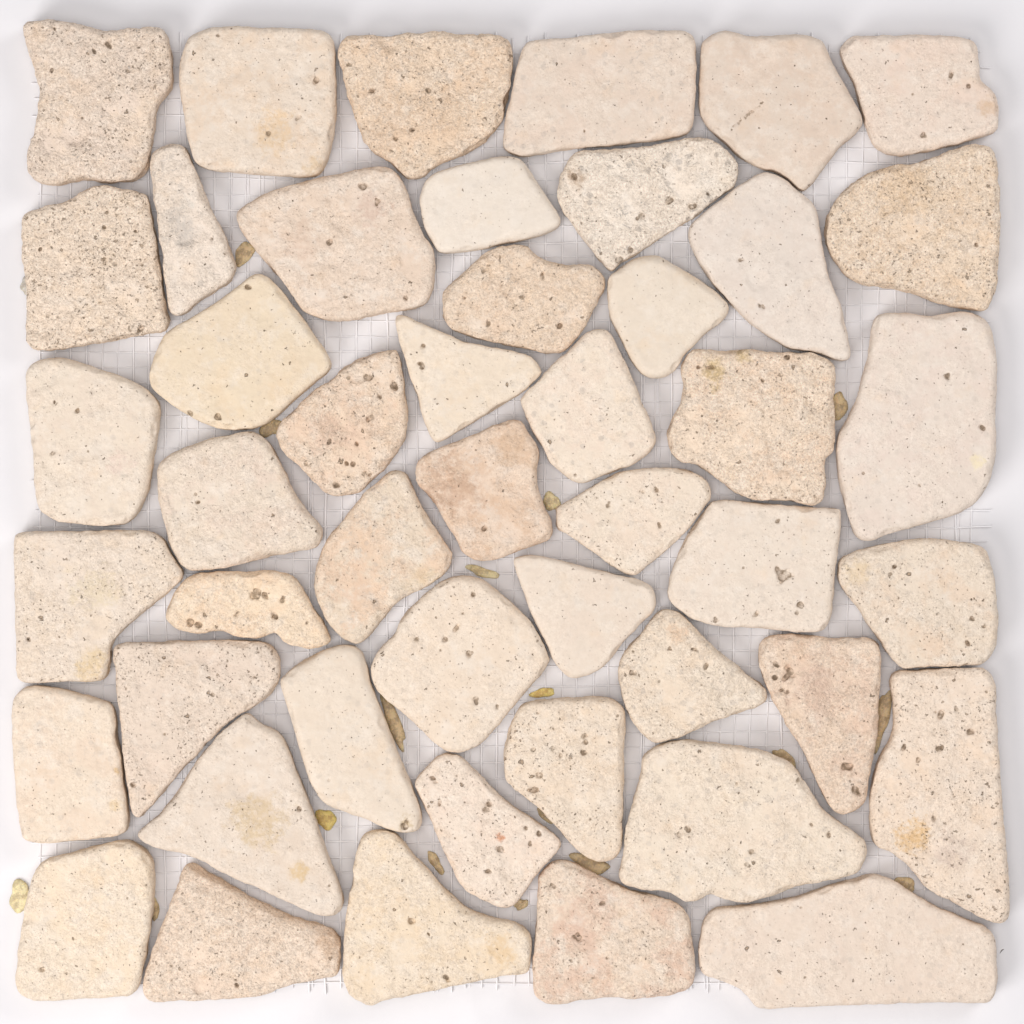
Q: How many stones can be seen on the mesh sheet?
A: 47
